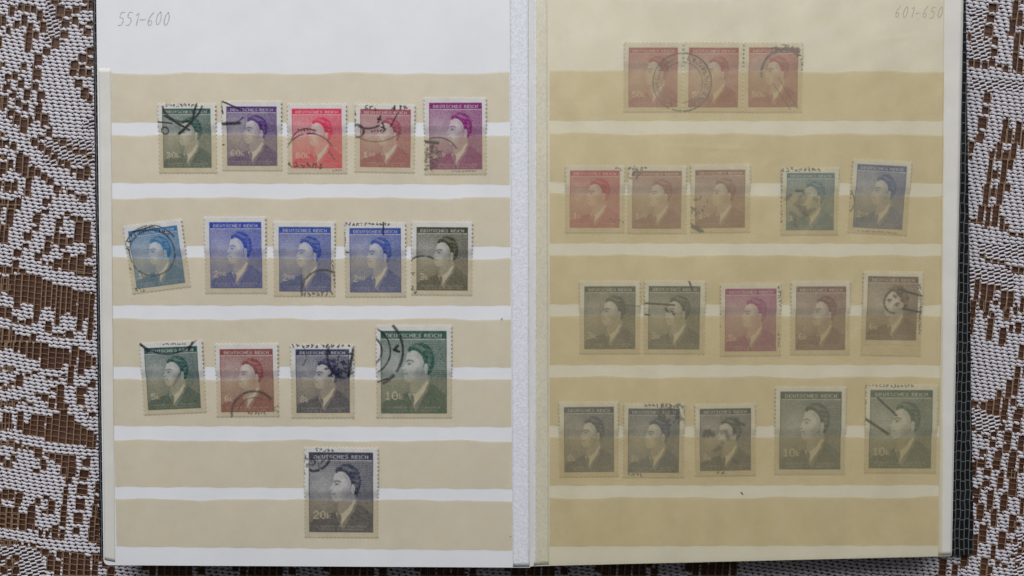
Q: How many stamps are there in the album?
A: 33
